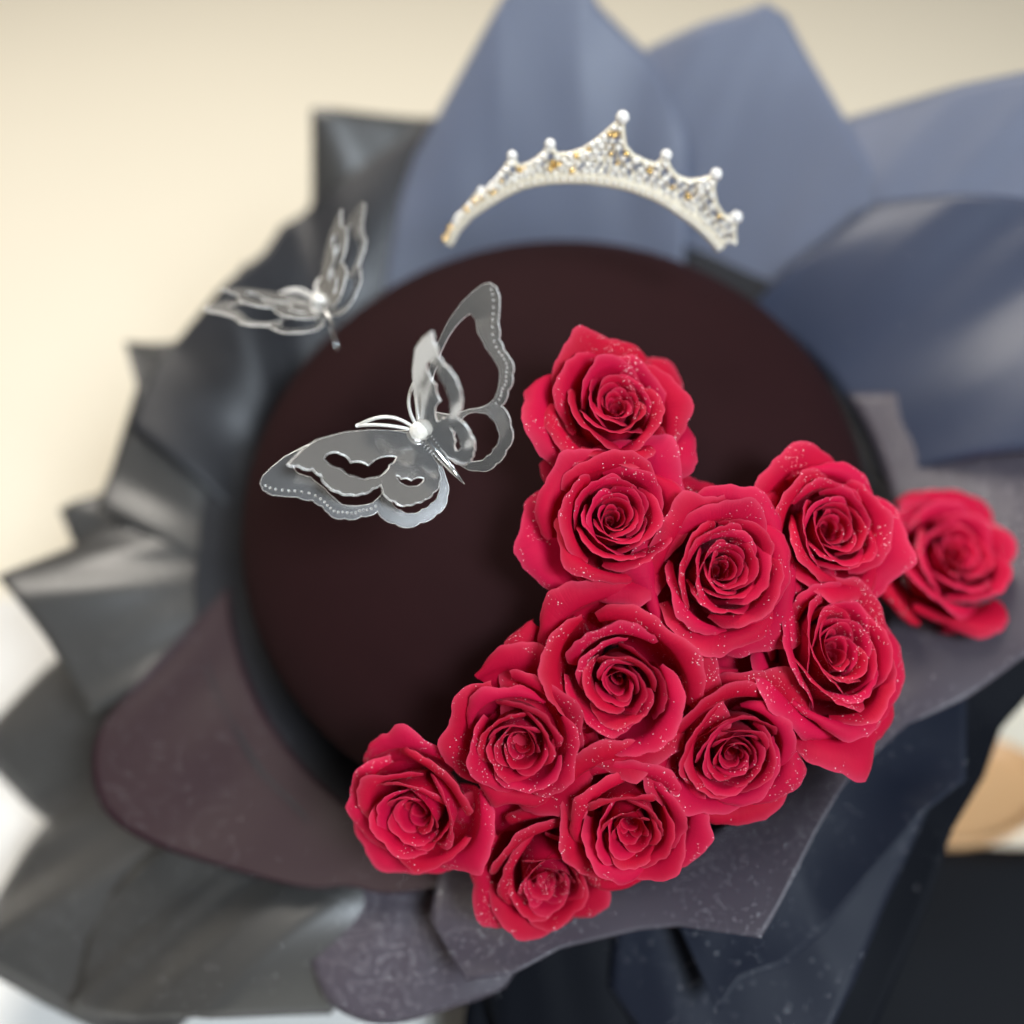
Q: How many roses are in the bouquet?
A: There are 12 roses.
